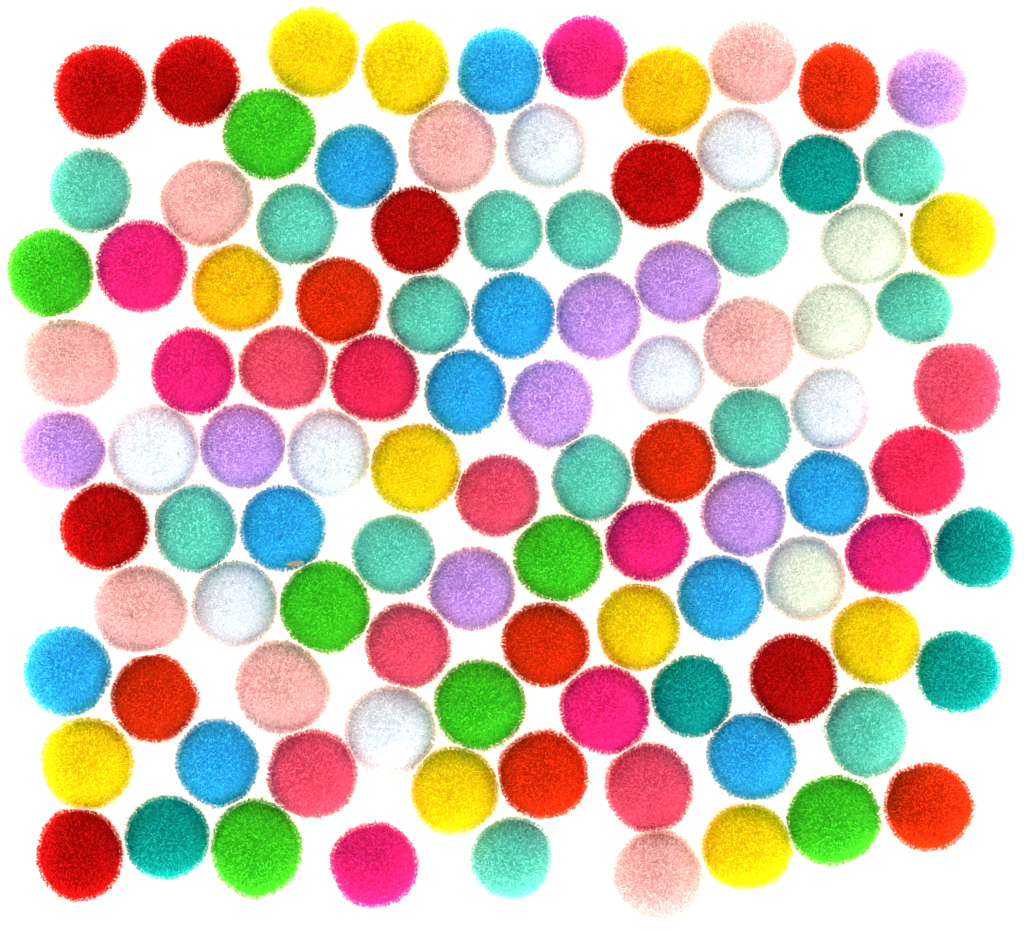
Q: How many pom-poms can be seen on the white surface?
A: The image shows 103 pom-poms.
